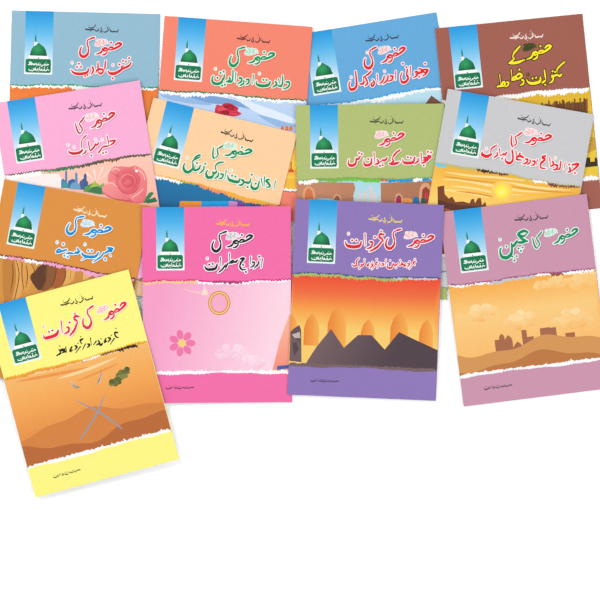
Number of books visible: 13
